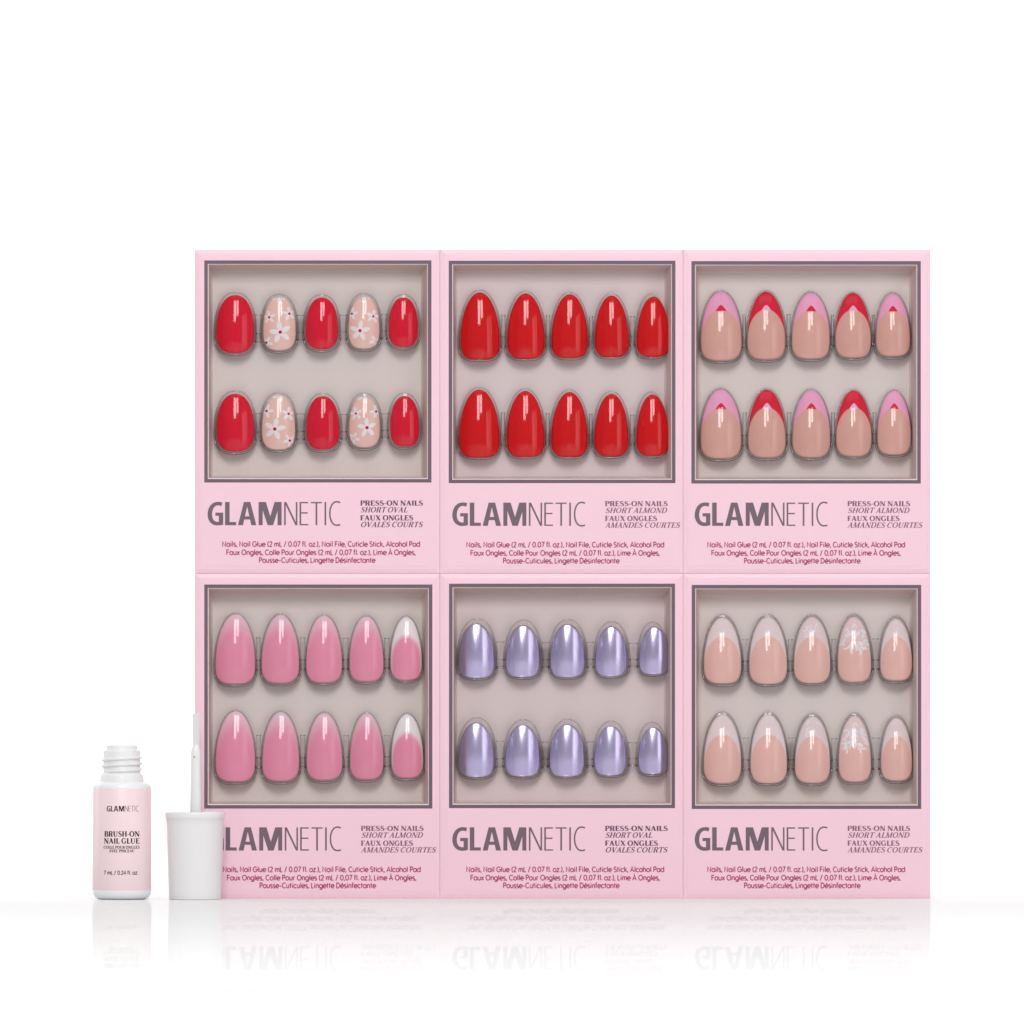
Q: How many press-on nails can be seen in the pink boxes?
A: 60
